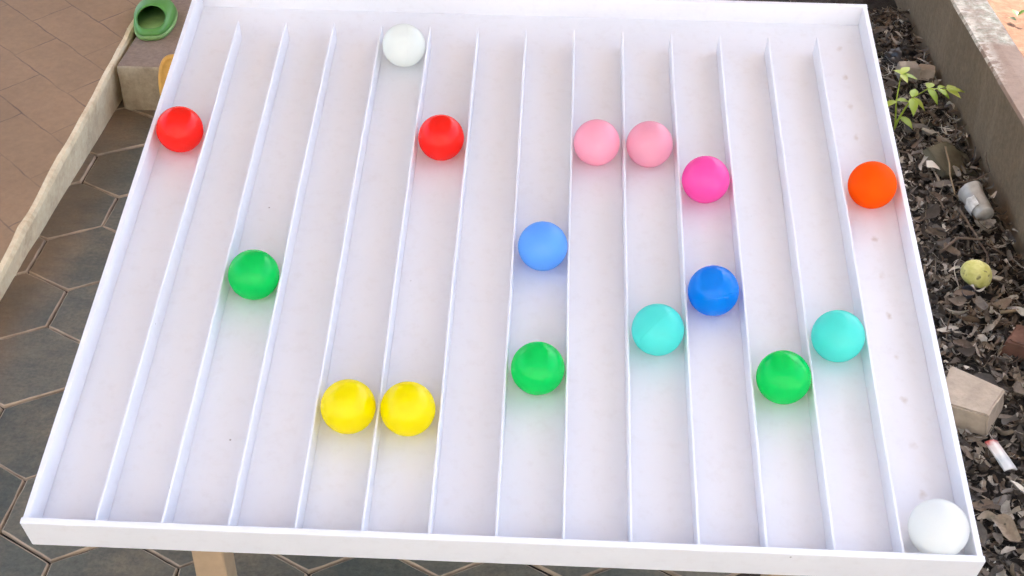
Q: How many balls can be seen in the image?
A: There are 17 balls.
